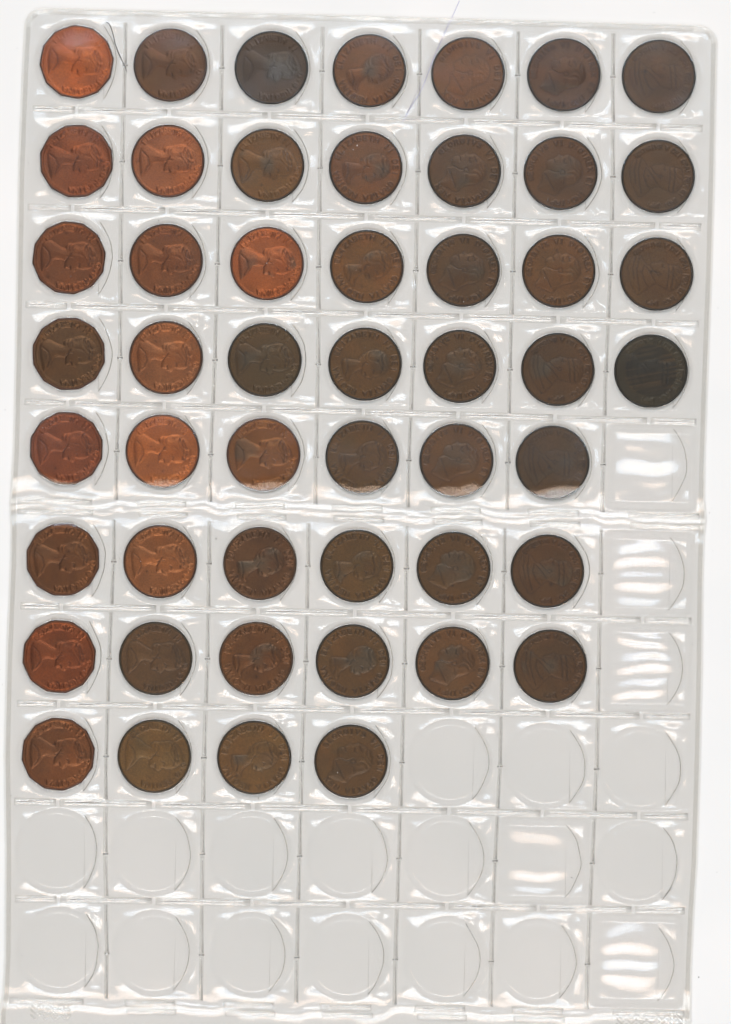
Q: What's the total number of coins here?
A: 50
